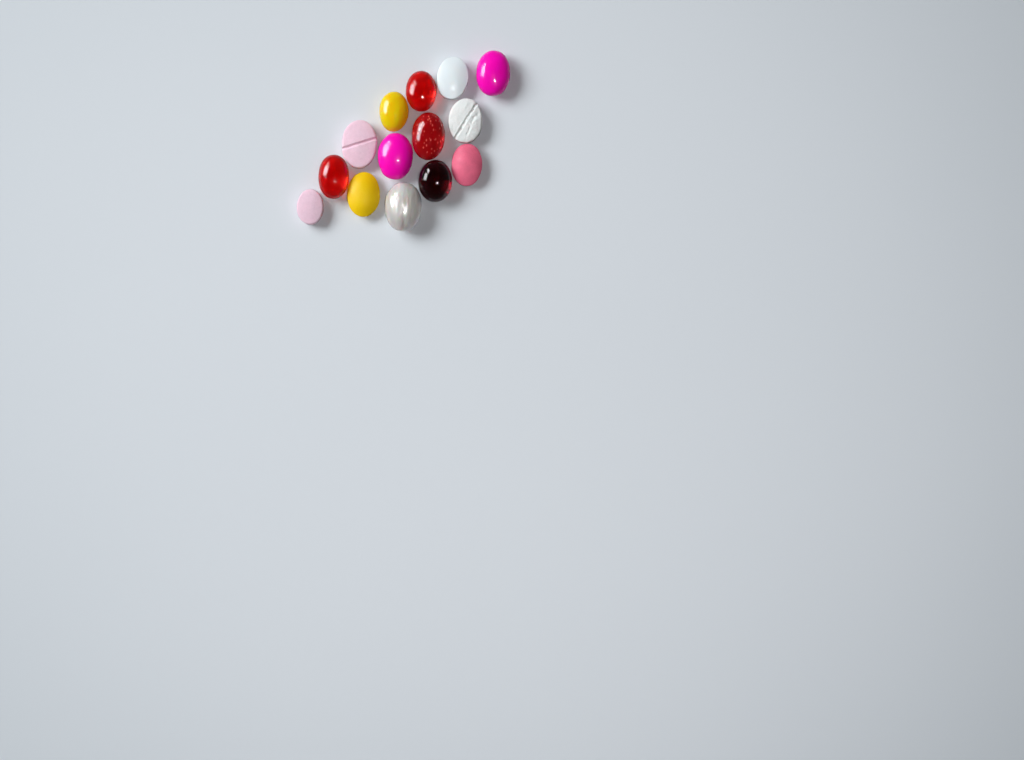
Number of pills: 14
